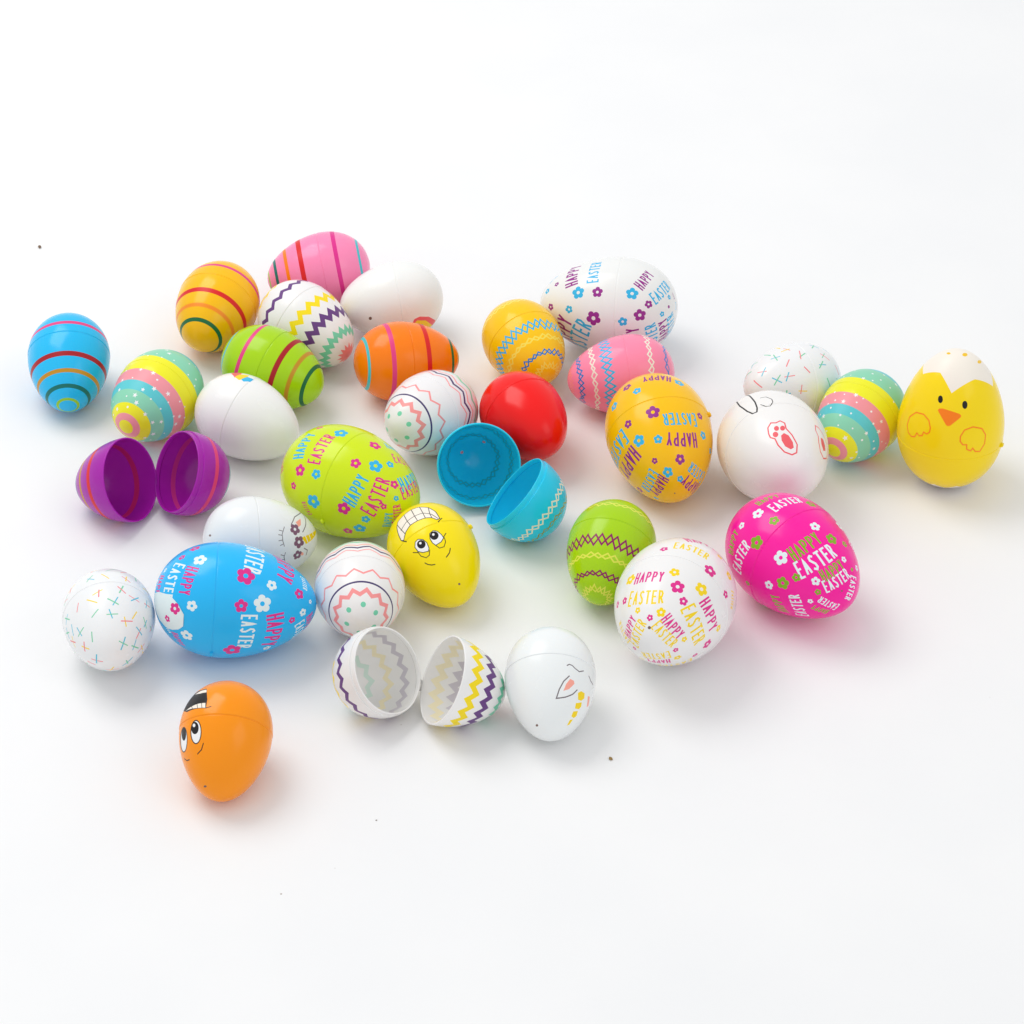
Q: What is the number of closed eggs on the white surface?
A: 30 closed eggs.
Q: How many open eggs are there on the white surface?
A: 3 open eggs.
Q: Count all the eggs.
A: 33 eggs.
